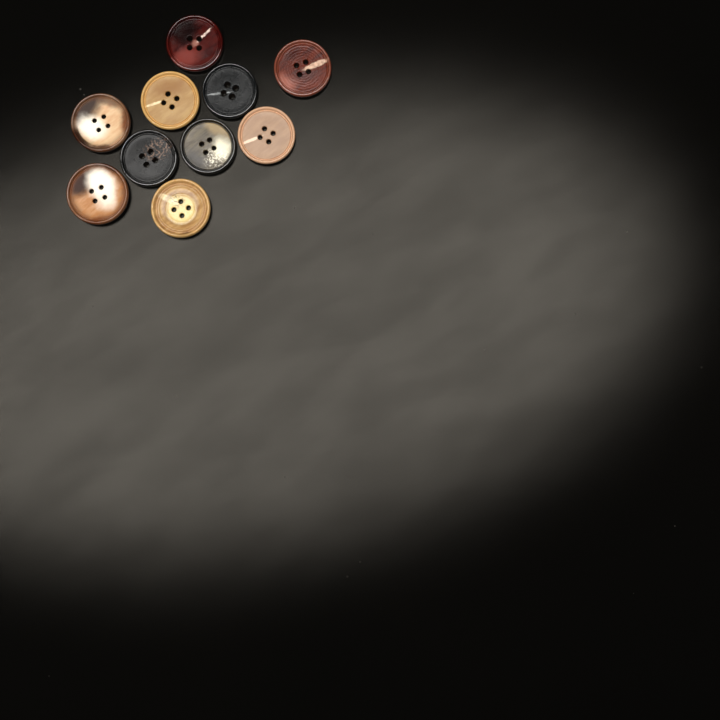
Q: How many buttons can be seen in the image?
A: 10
